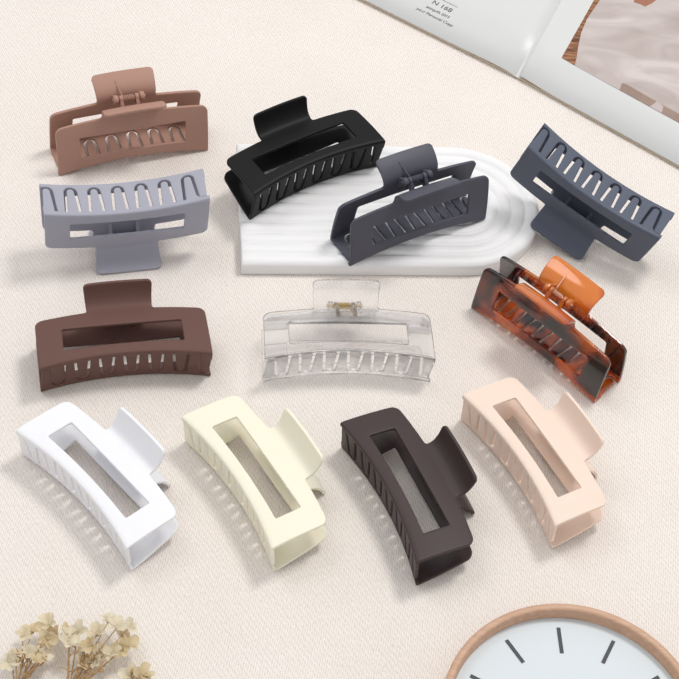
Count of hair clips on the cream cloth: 12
